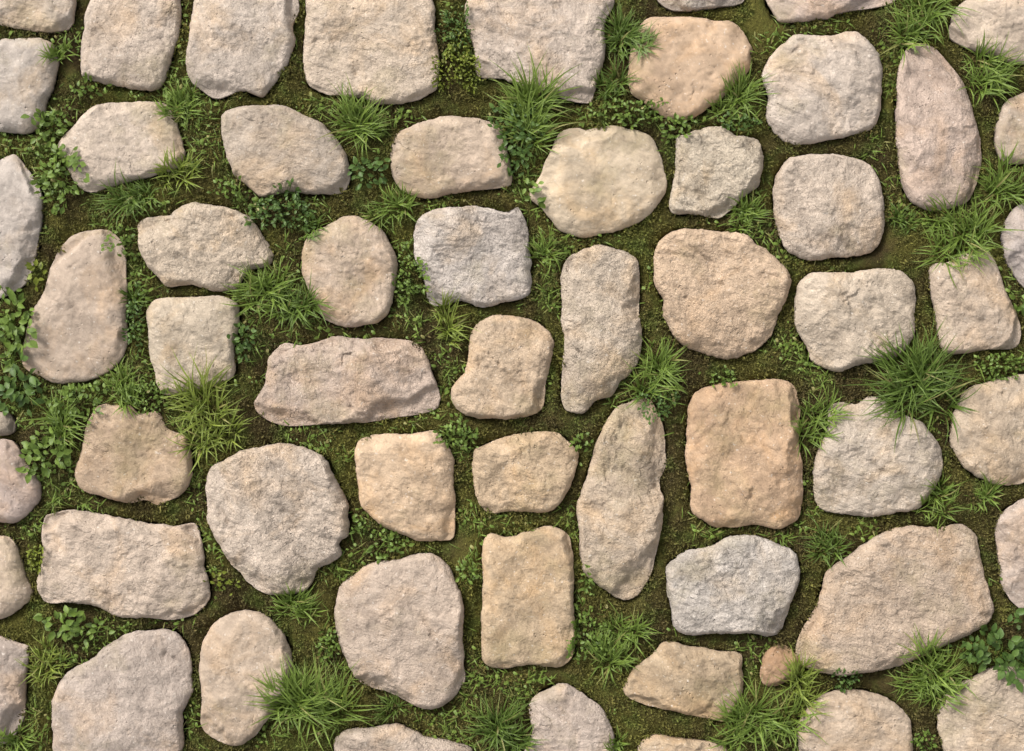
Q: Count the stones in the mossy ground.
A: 59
